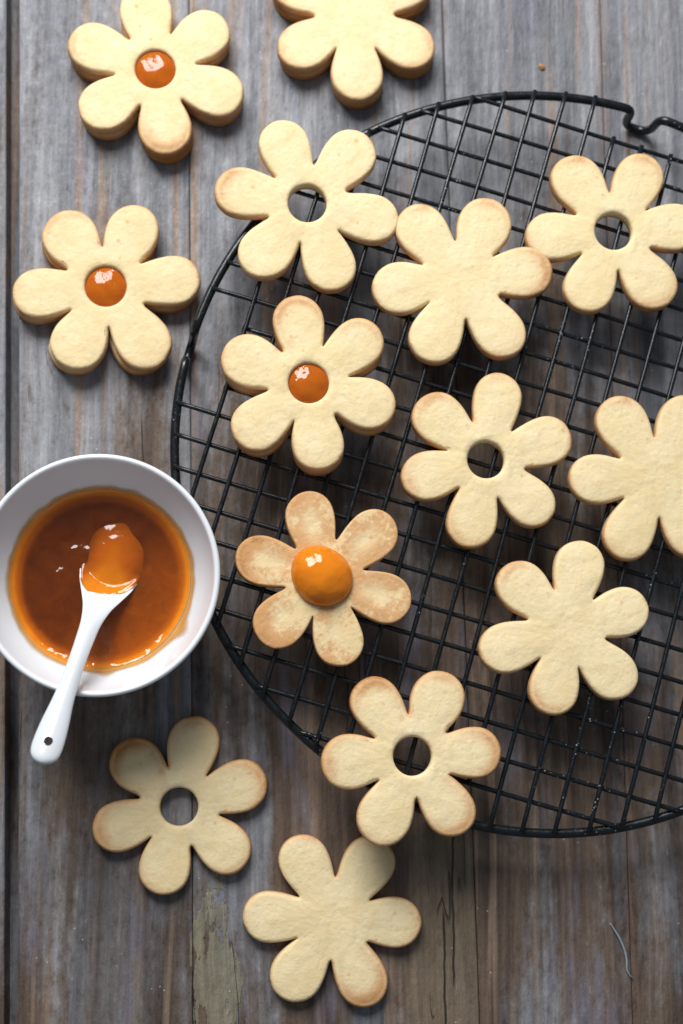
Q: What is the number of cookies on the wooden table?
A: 14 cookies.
